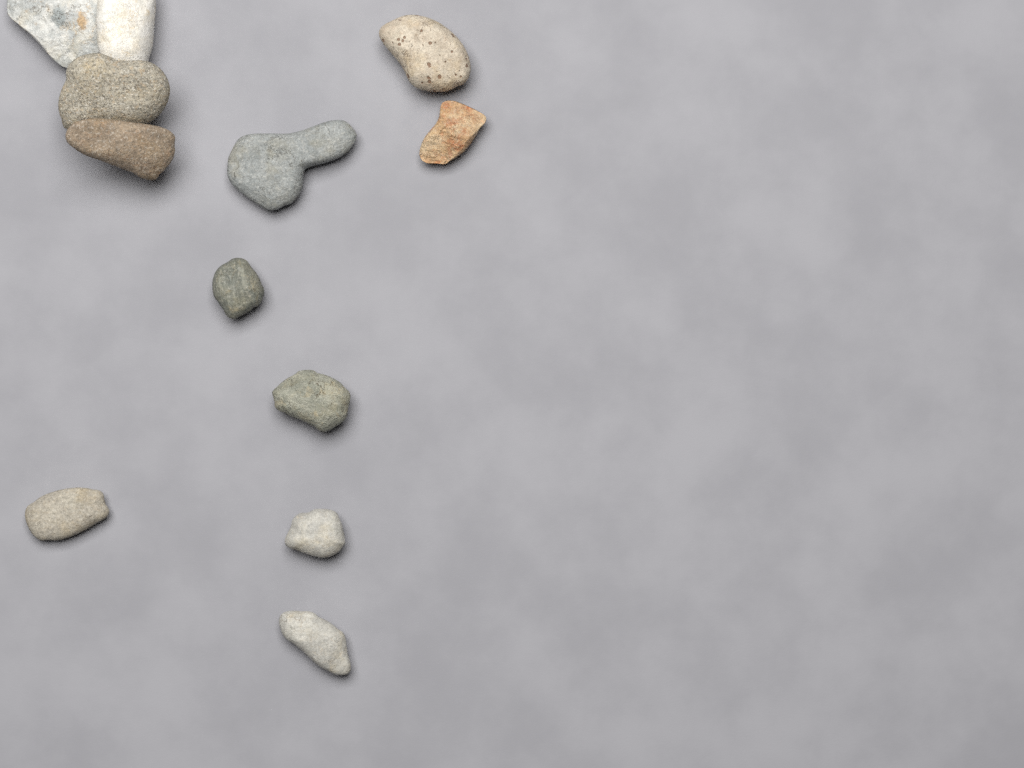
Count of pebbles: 12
